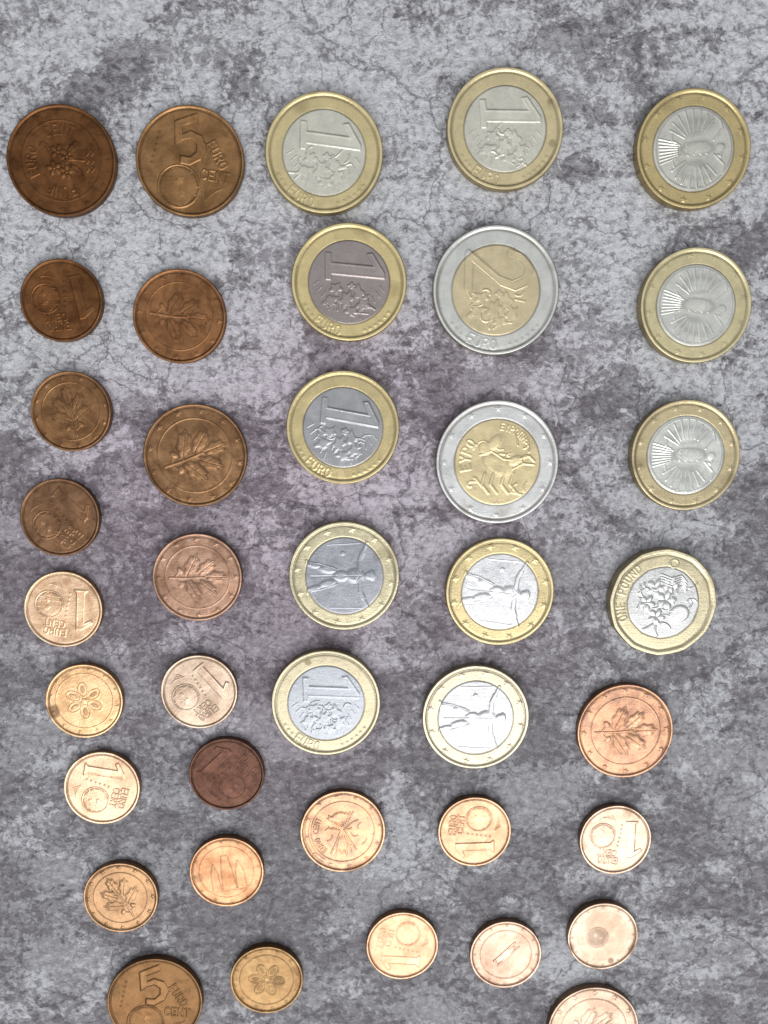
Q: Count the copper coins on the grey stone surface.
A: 25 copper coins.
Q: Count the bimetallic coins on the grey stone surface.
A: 14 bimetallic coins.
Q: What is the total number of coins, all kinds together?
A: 39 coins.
